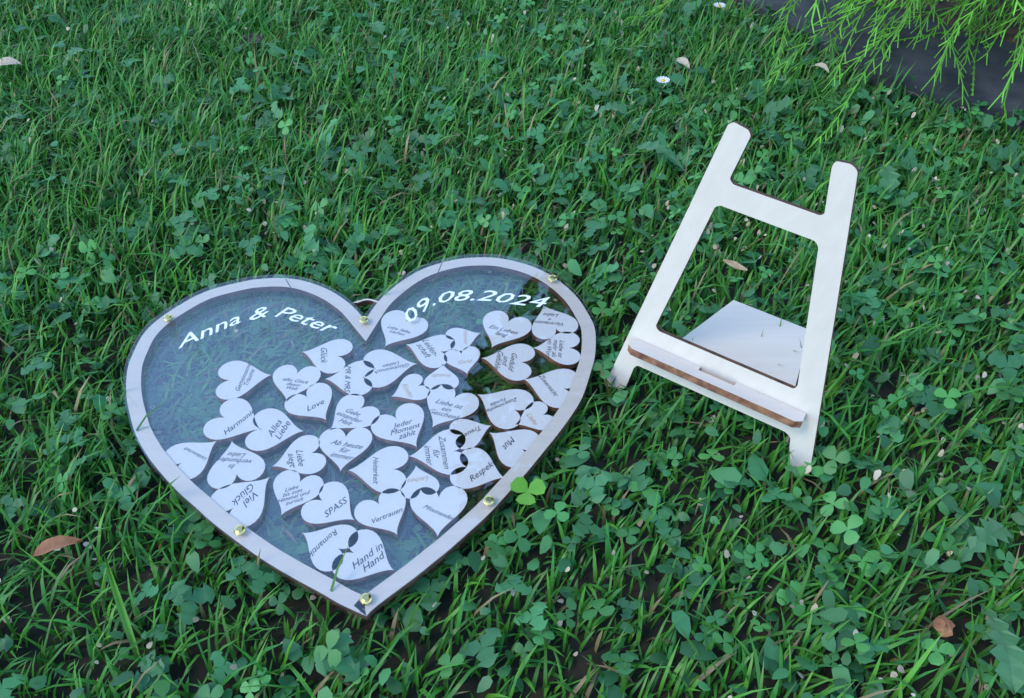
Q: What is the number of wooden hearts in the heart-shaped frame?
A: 41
